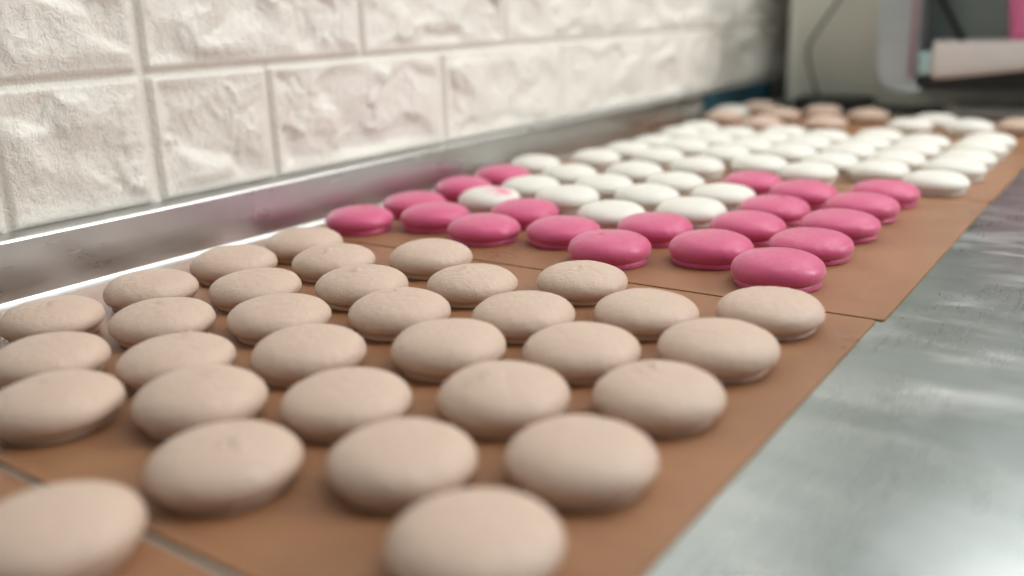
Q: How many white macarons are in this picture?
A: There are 48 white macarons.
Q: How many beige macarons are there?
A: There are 40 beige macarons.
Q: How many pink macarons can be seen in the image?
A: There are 20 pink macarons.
